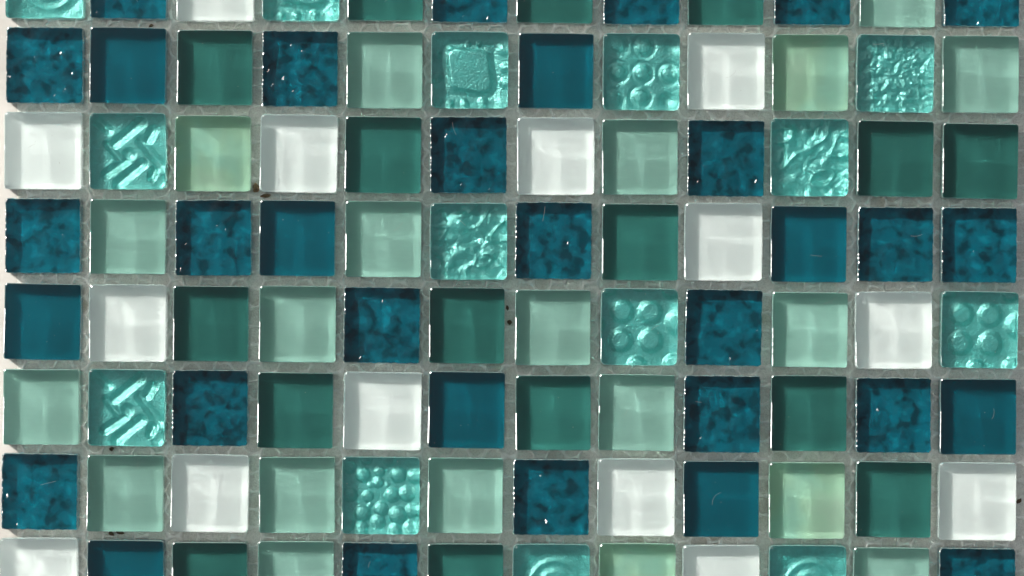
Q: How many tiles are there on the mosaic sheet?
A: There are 96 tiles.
